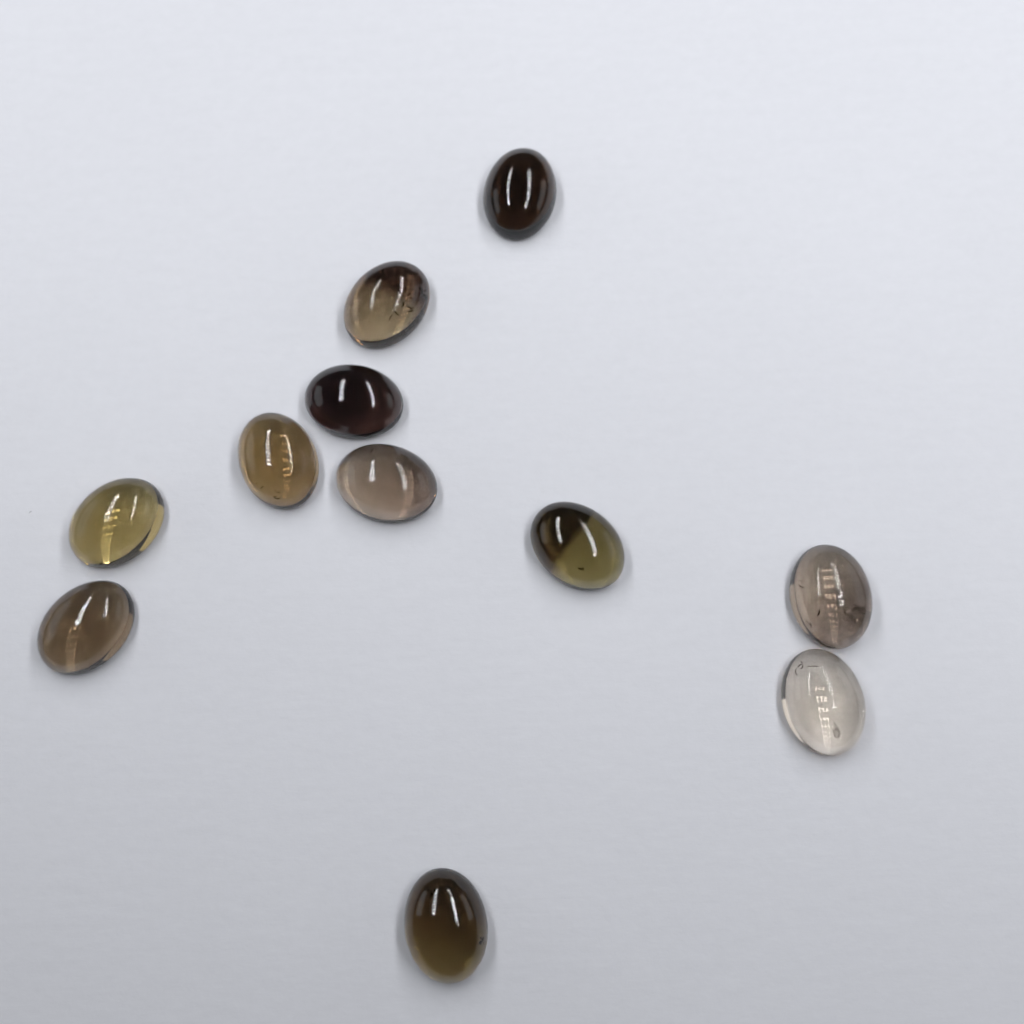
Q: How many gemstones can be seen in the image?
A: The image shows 11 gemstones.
